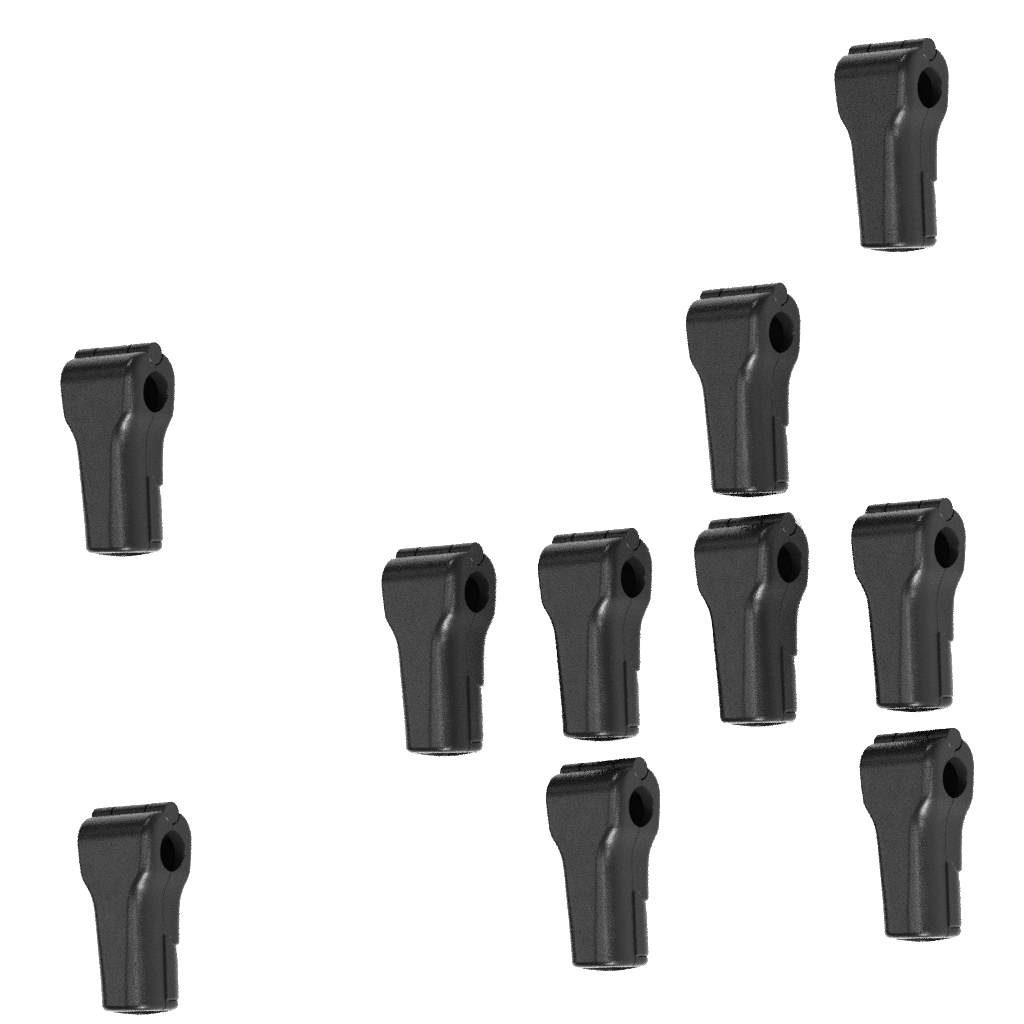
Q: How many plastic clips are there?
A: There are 10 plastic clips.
